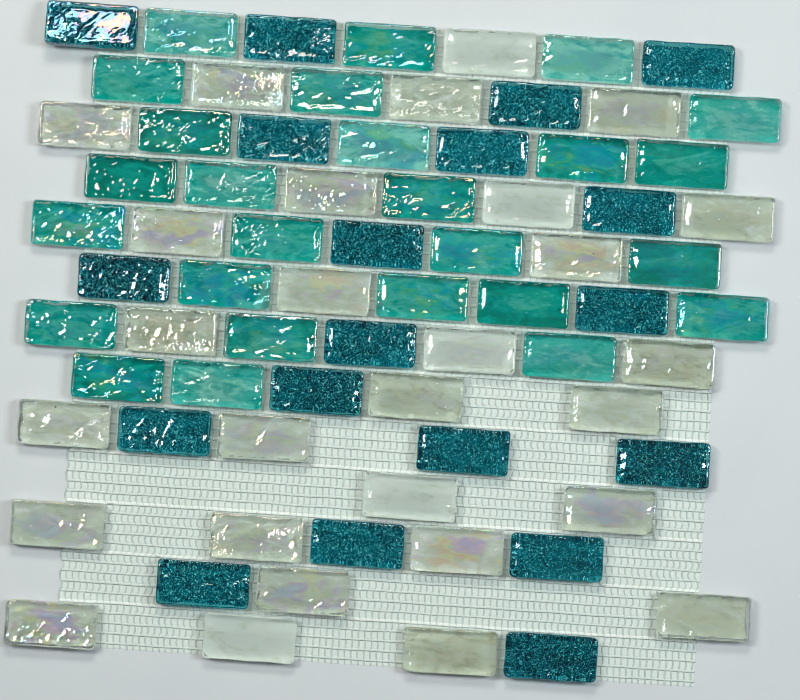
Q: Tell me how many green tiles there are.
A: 26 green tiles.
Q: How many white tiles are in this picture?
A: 28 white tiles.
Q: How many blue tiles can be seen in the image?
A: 19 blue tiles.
